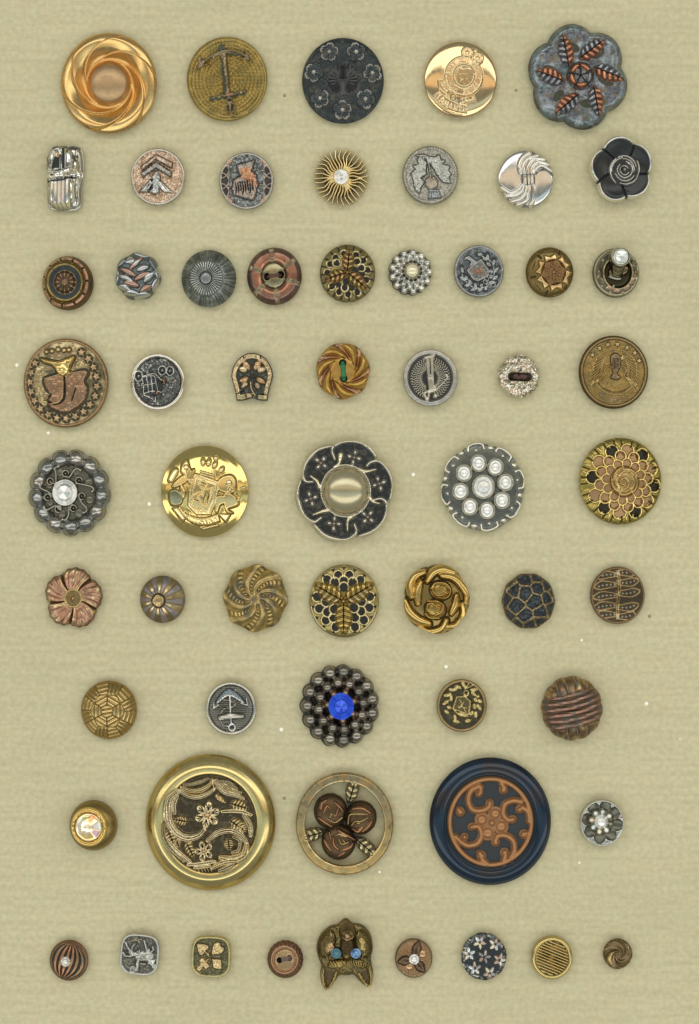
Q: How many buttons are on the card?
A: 59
